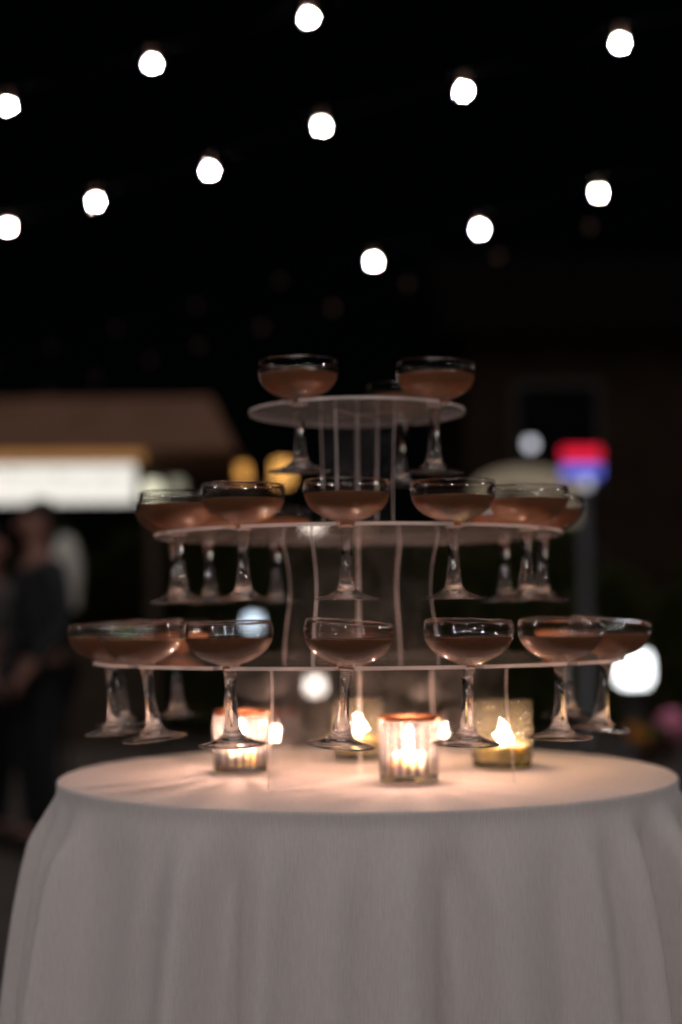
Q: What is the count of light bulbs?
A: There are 12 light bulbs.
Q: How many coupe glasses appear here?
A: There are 23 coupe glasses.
